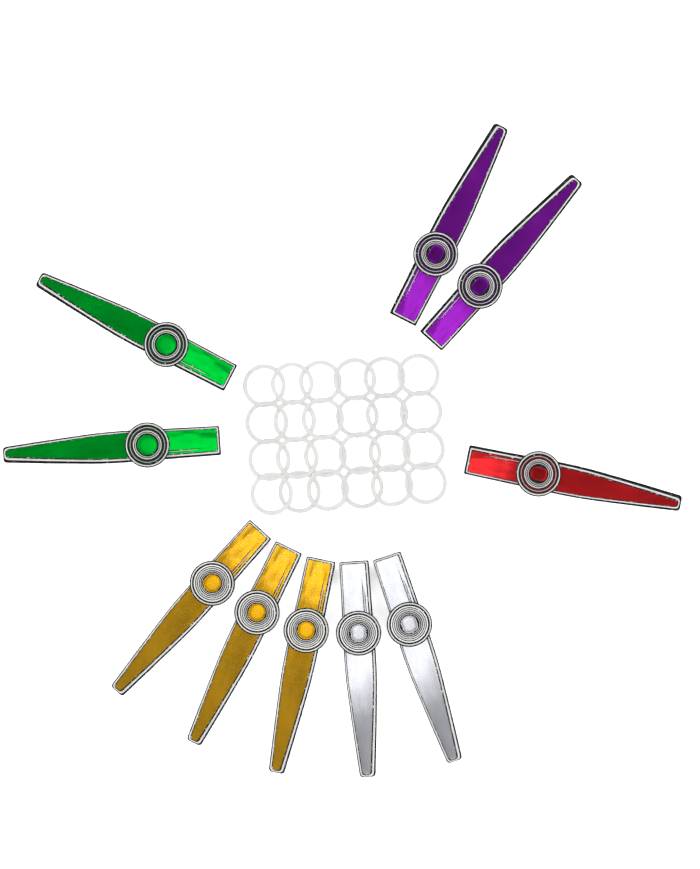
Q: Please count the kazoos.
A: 10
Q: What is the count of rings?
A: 24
